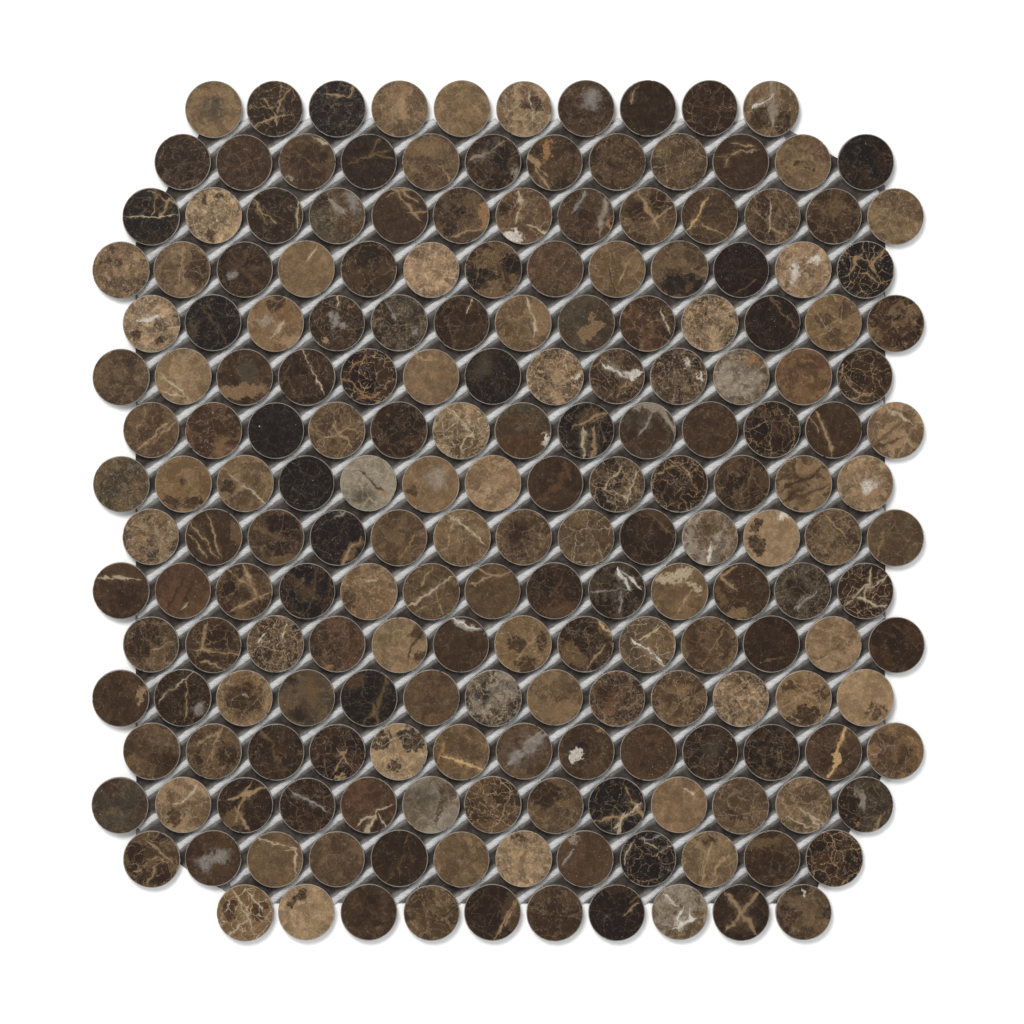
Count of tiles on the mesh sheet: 200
